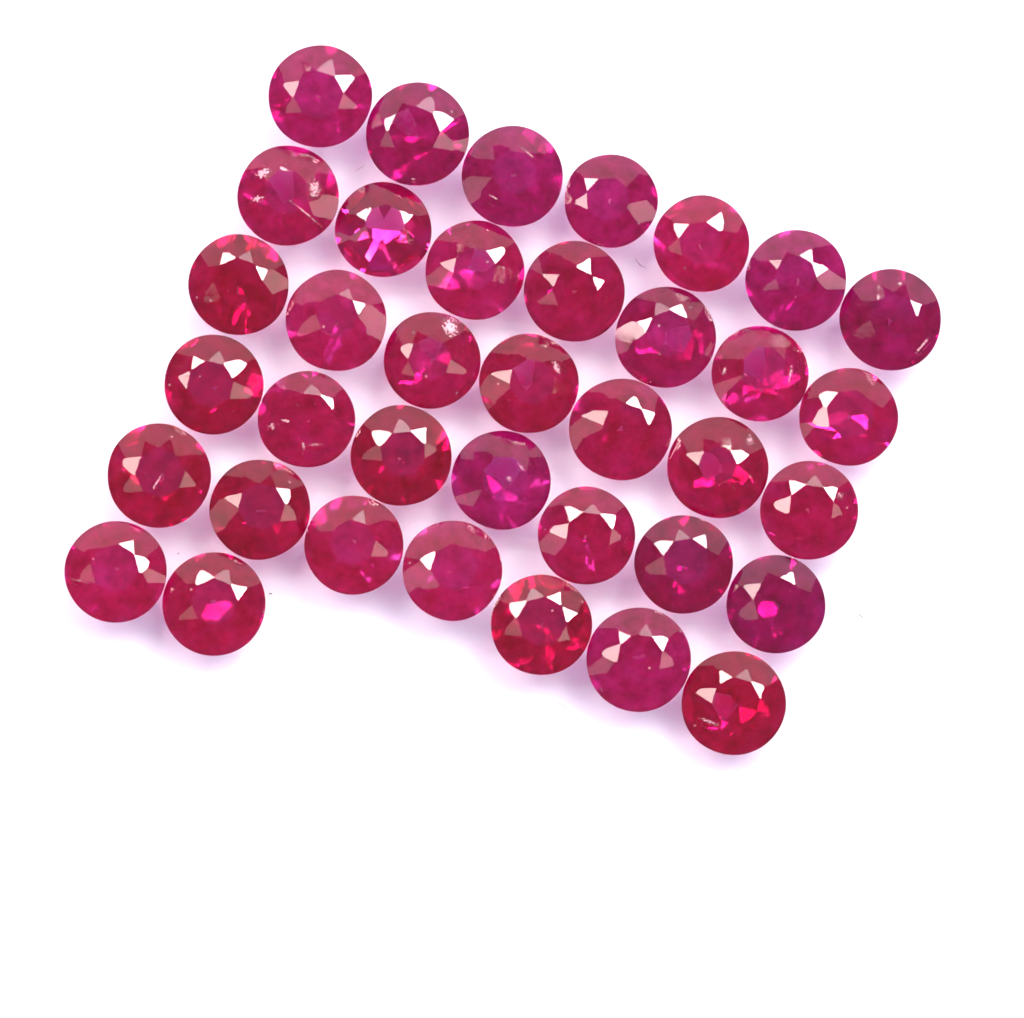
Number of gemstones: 37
